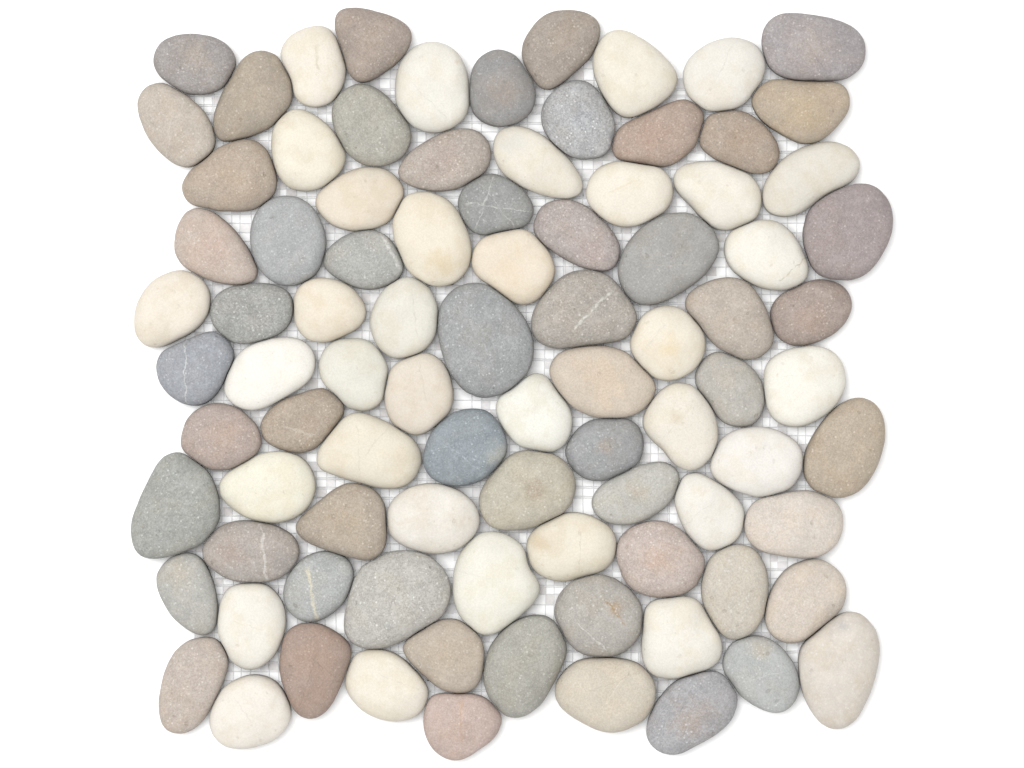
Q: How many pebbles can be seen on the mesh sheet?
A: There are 90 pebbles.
